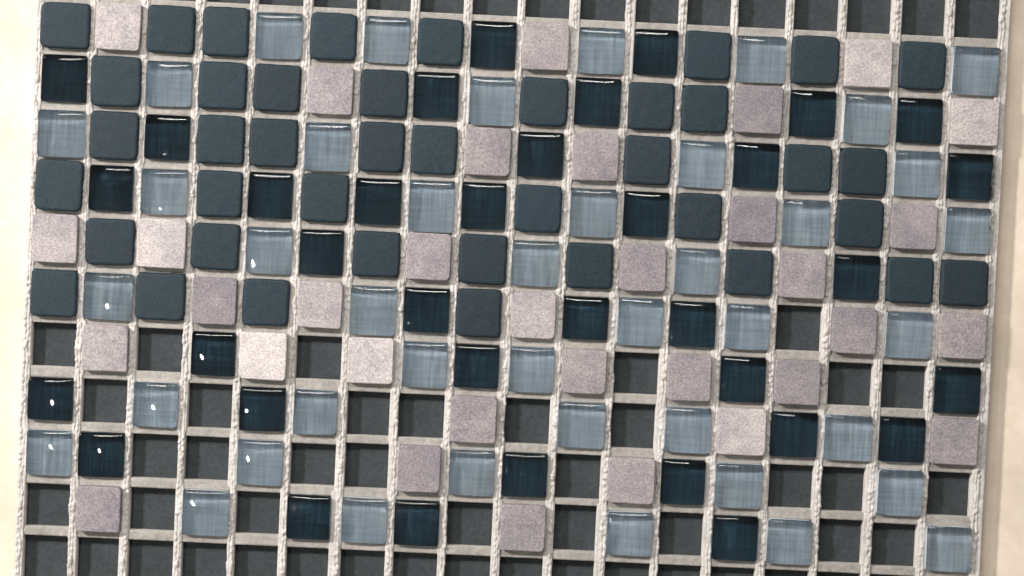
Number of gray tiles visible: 41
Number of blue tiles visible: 42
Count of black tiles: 35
